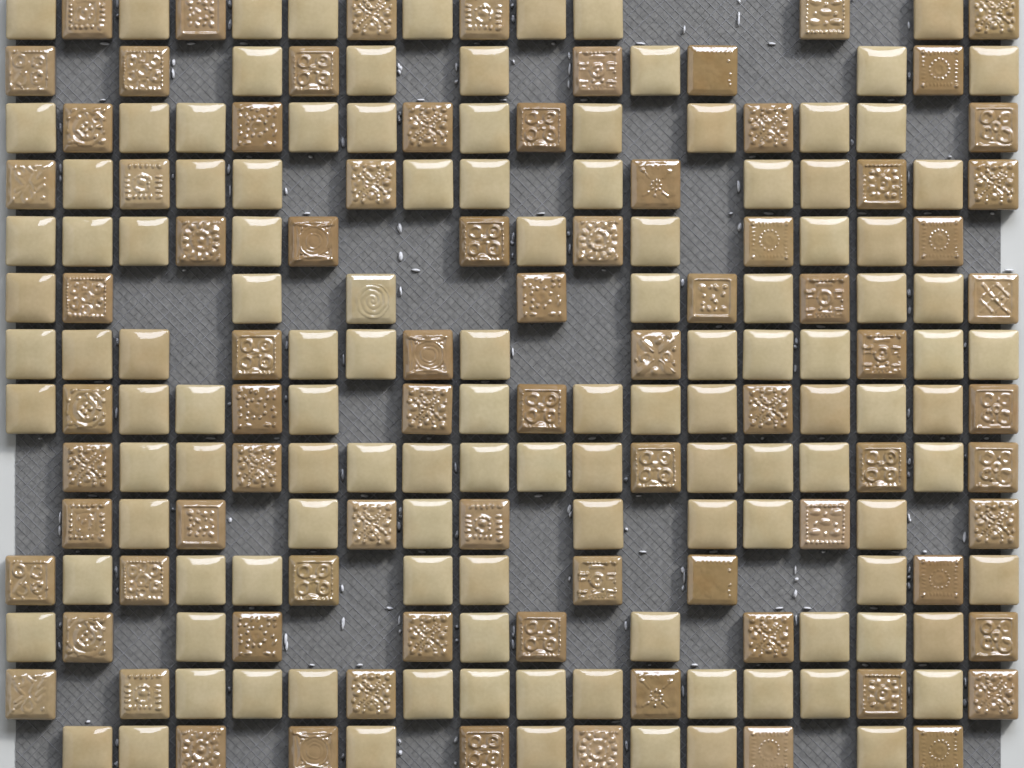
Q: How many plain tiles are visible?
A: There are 120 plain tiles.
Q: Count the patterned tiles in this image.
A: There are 81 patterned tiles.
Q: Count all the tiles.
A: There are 201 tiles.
